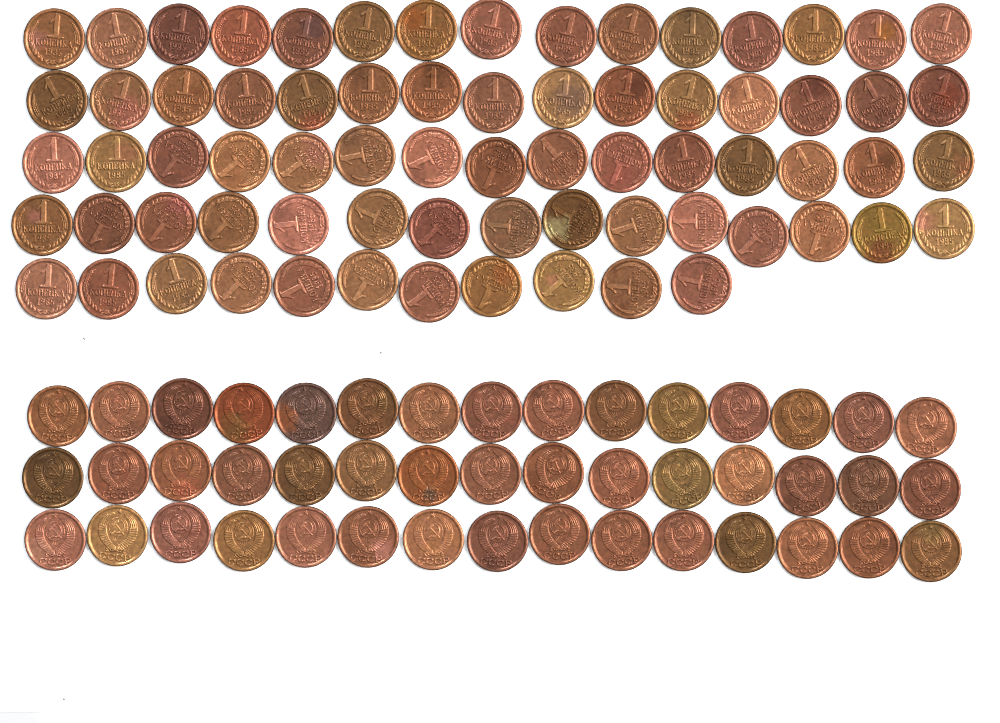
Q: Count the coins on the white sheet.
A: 116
